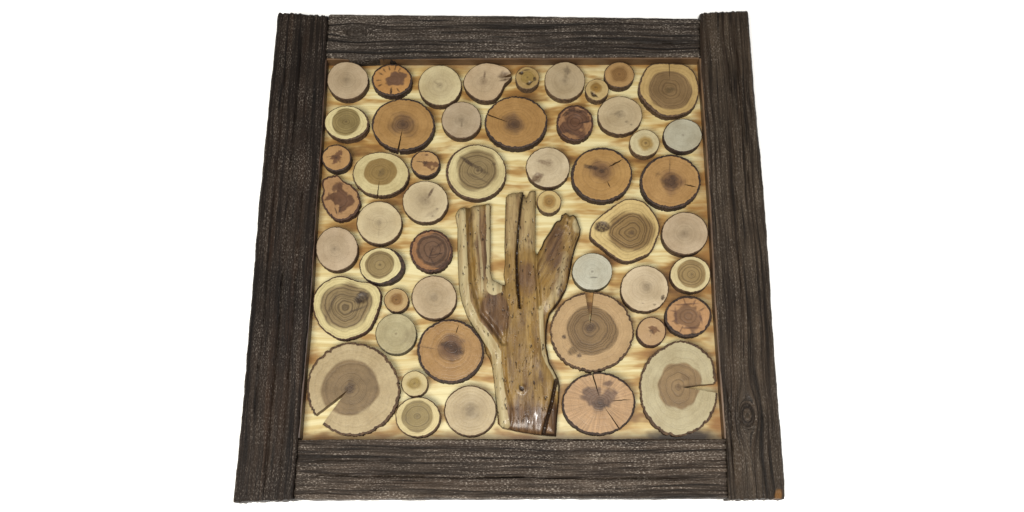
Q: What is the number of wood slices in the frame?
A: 50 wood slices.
